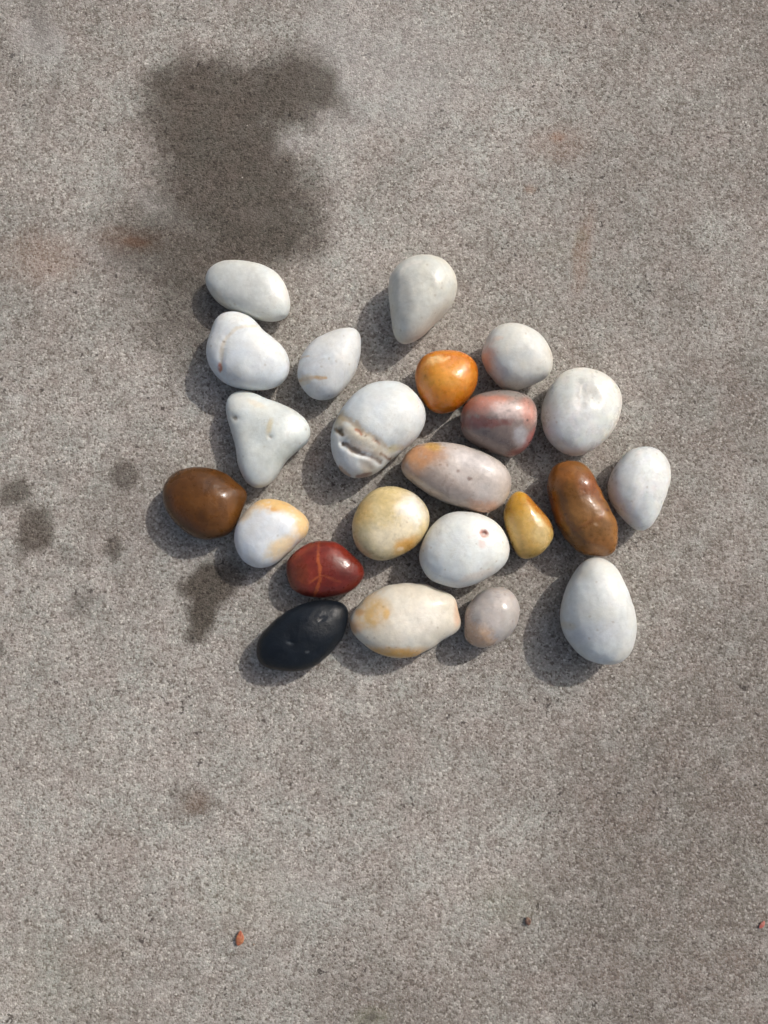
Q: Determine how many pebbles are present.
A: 23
